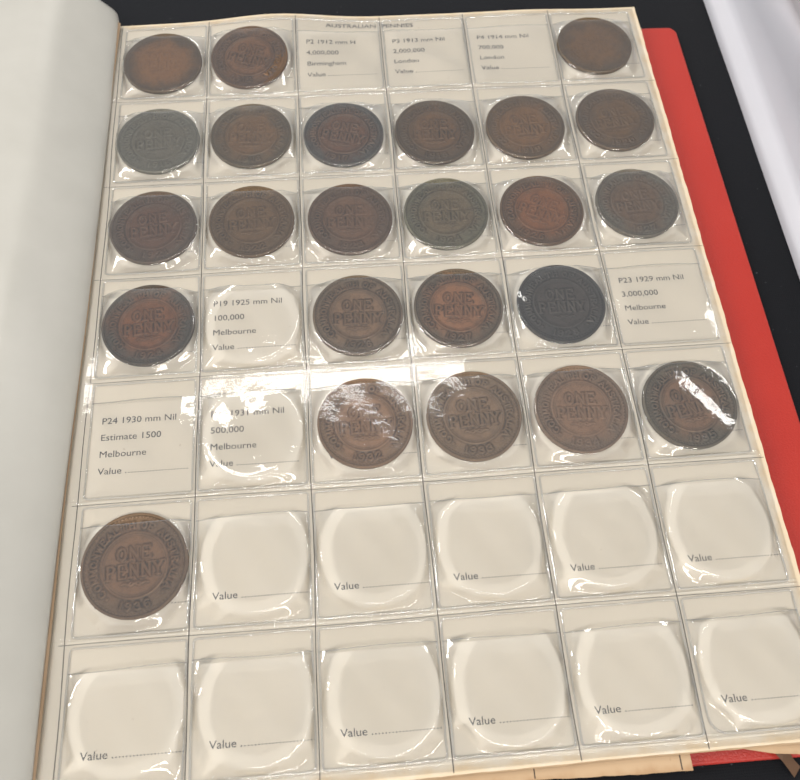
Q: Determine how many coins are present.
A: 24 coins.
